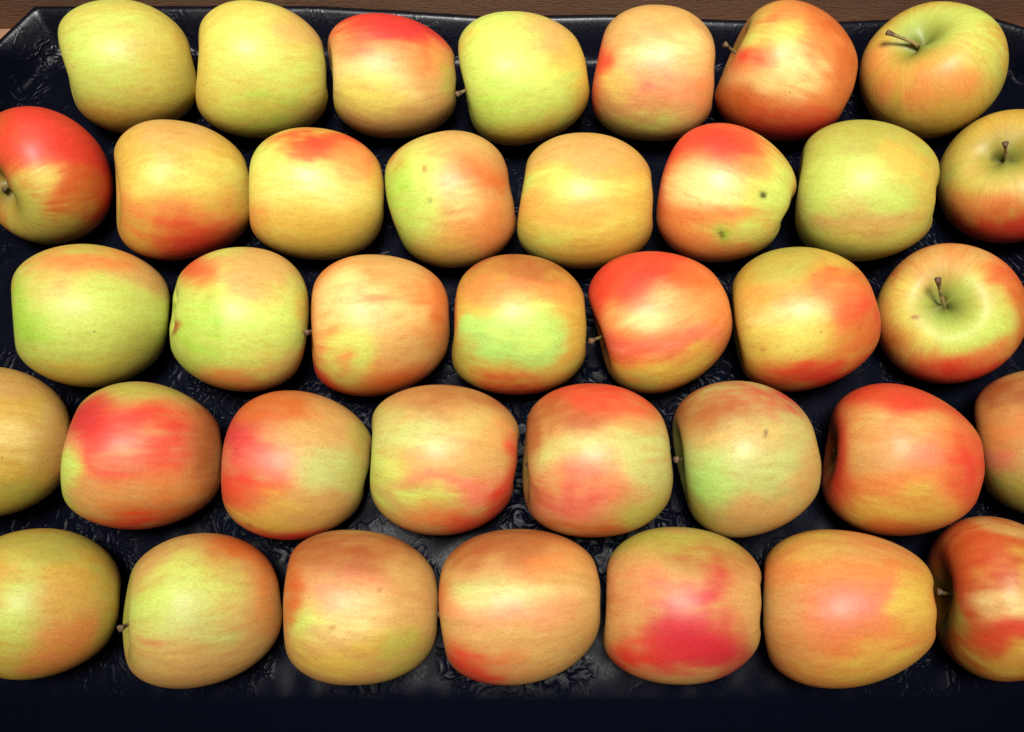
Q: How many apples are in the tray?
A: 37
